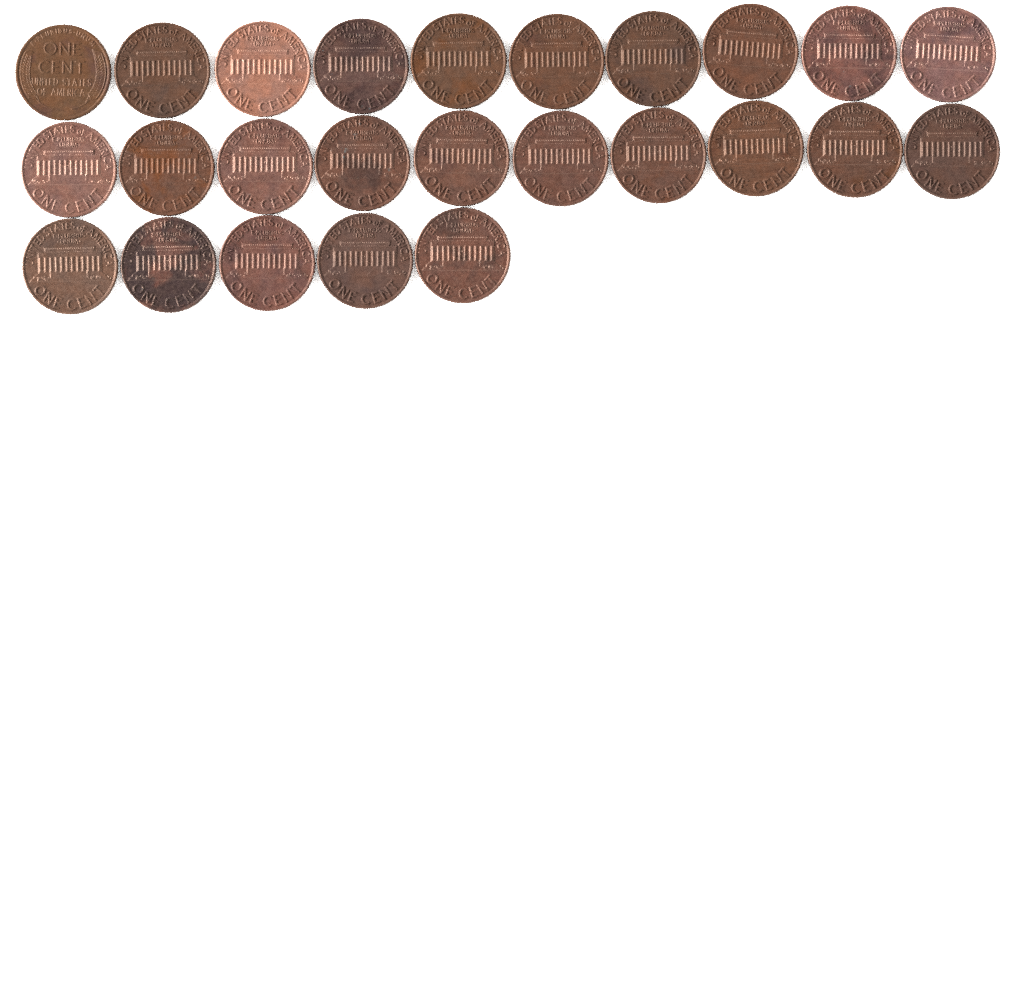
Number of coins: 25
